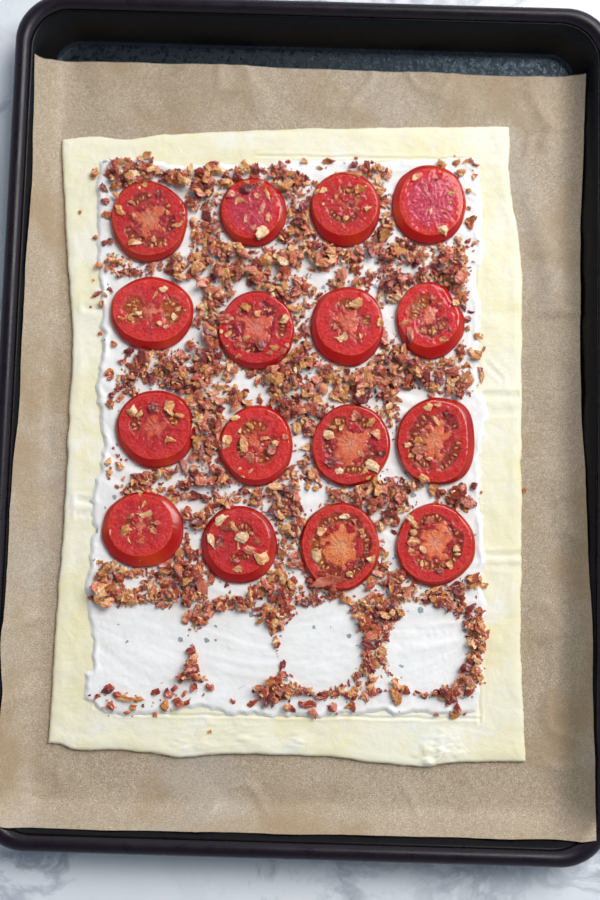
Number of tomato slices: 16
